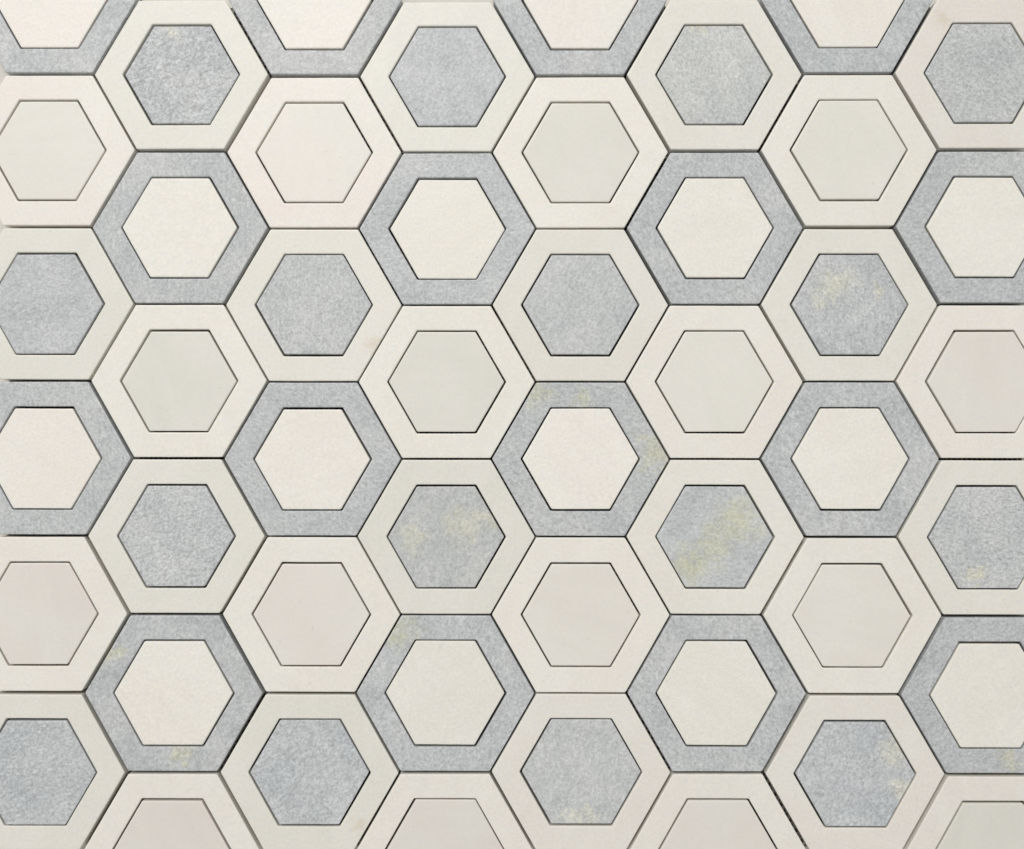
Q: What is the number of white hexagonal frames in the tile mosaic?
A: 32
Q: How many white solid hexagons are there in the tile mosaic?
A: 32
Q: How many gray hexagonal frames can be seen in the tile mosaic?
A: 16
